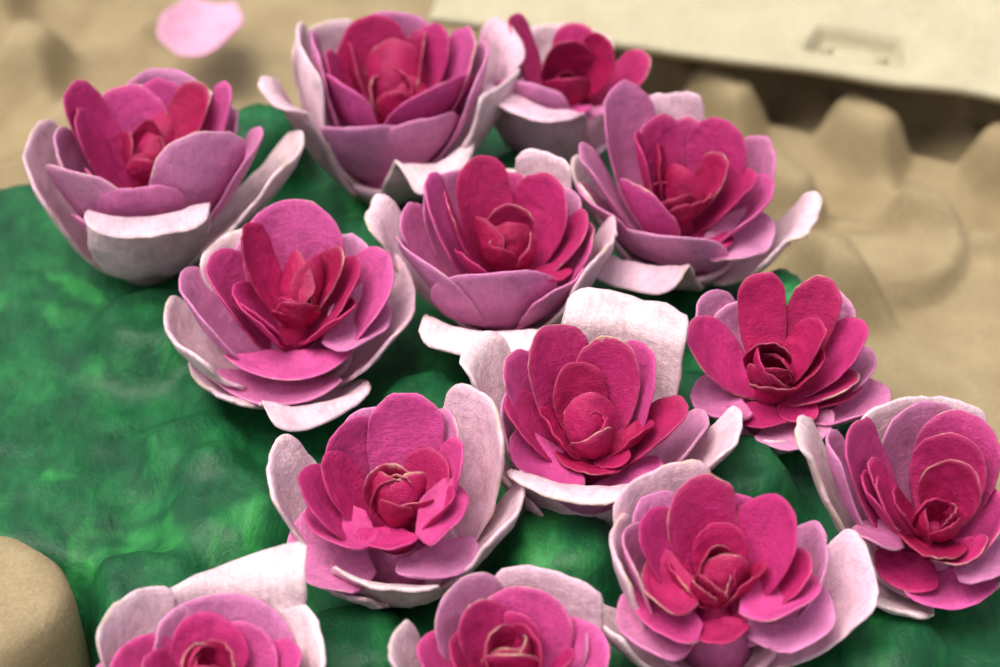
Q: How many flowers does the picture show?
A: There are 13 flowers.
